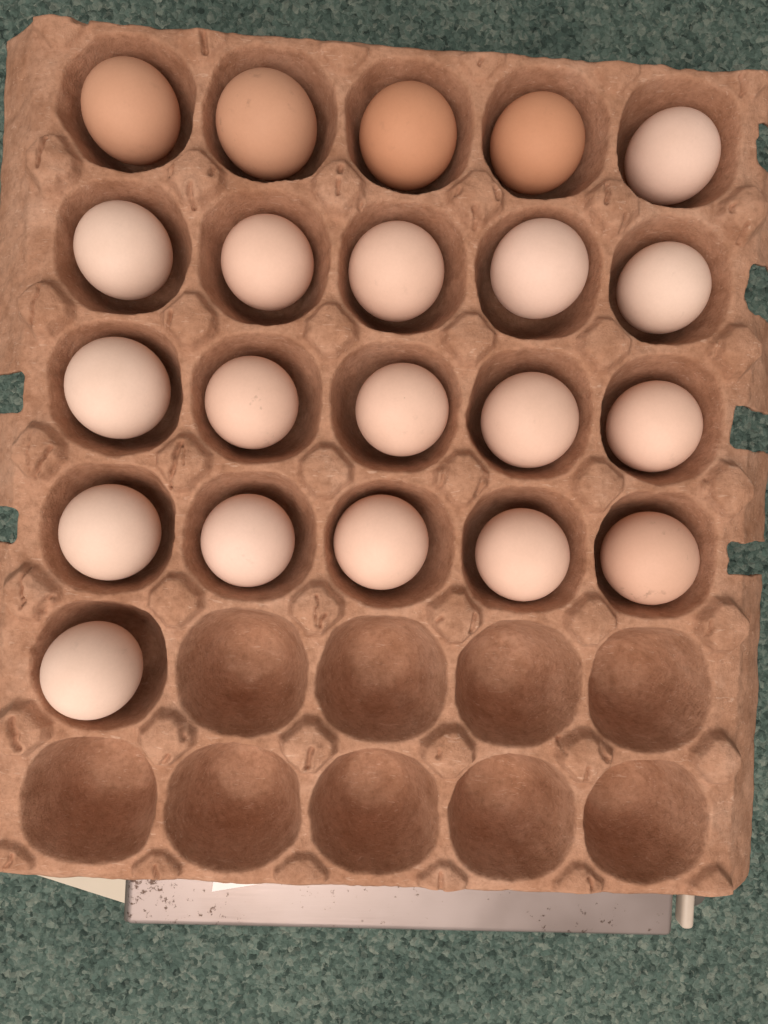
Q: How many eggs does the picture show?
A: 21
